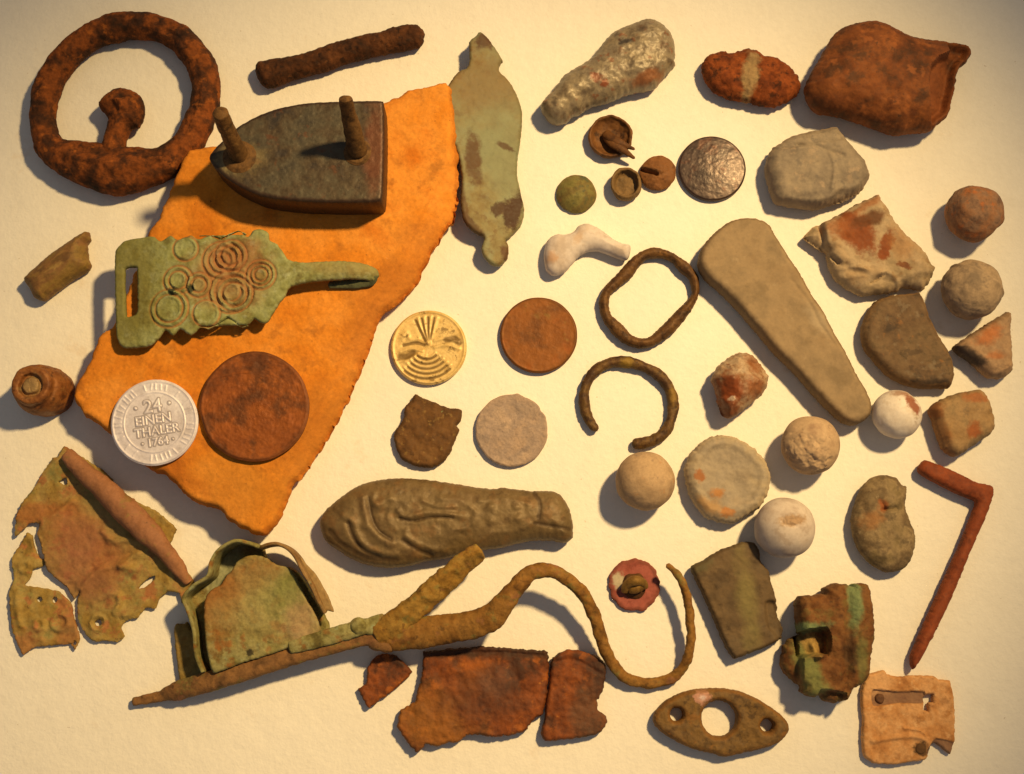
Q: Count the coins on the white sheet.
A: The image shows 6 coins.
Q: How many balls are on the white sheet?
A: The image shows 6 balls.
